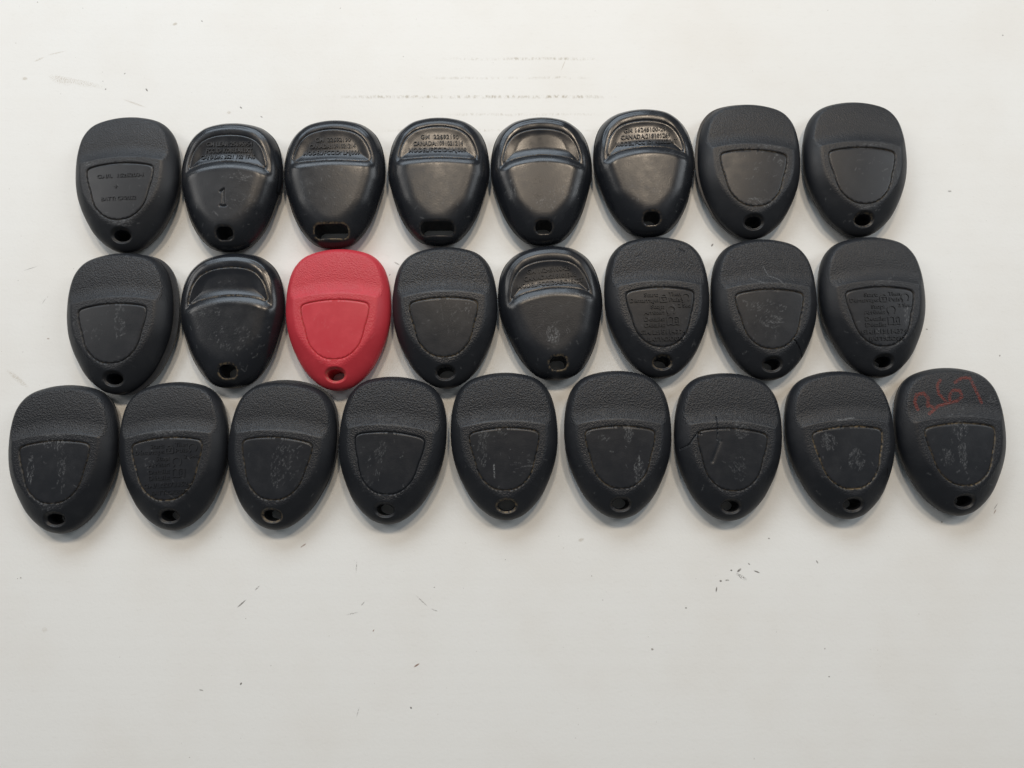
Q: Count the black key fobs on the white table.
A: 24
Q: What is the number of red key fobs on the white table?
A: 1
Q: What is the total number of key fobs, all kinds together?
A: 25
